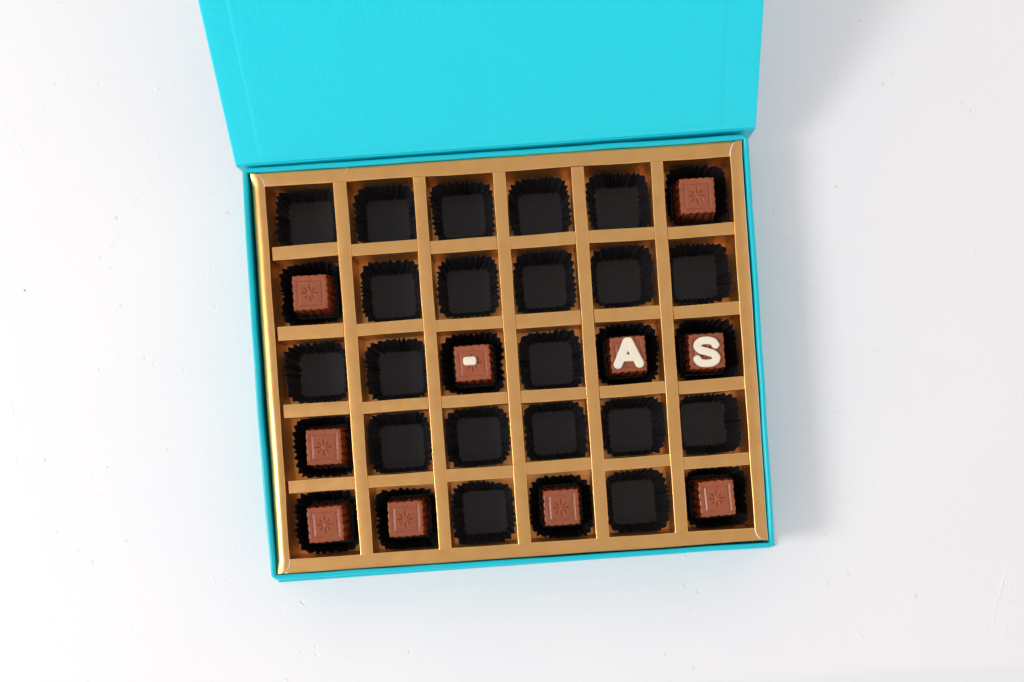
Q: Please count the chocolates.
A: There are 10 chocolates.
